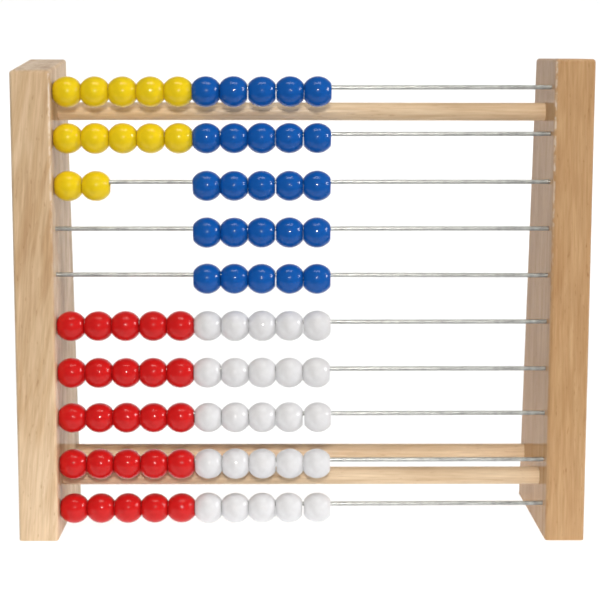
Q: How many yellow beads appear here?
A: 12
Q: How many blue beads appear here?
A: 25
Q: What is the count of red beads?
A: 25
